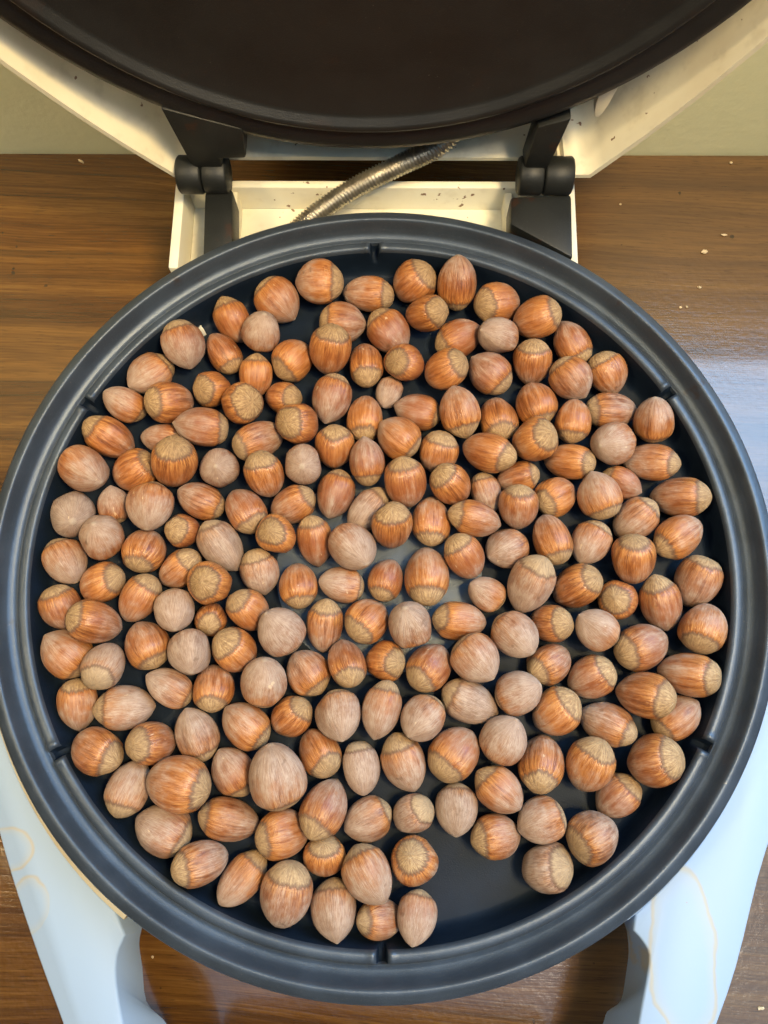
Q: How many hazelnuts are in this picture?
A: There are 194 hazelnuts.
